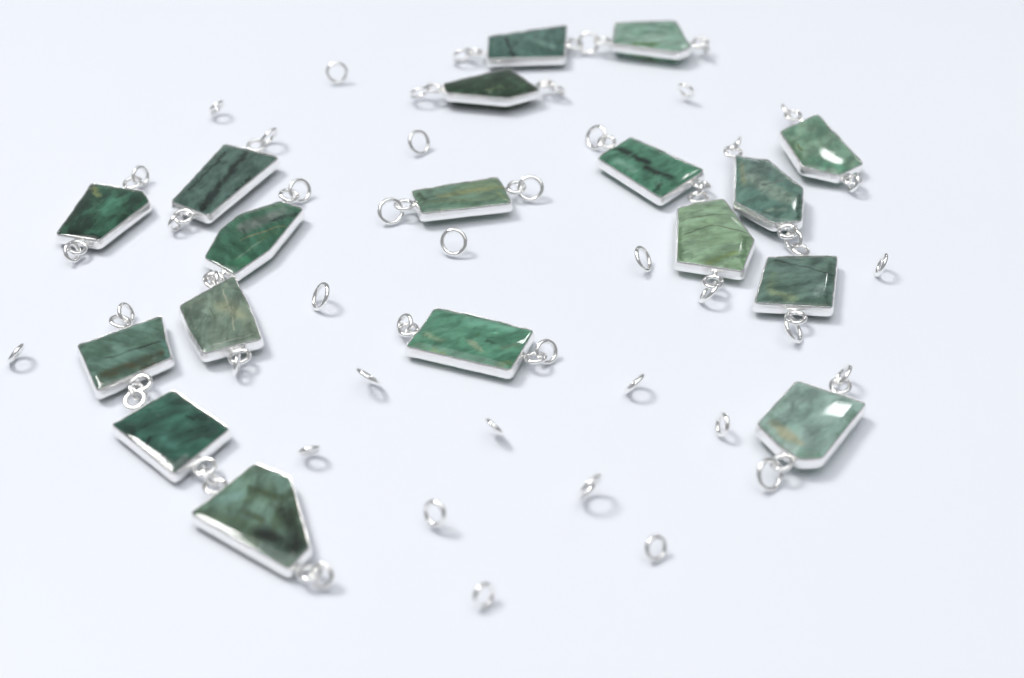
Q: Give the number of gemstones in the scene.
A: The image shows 18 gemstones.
